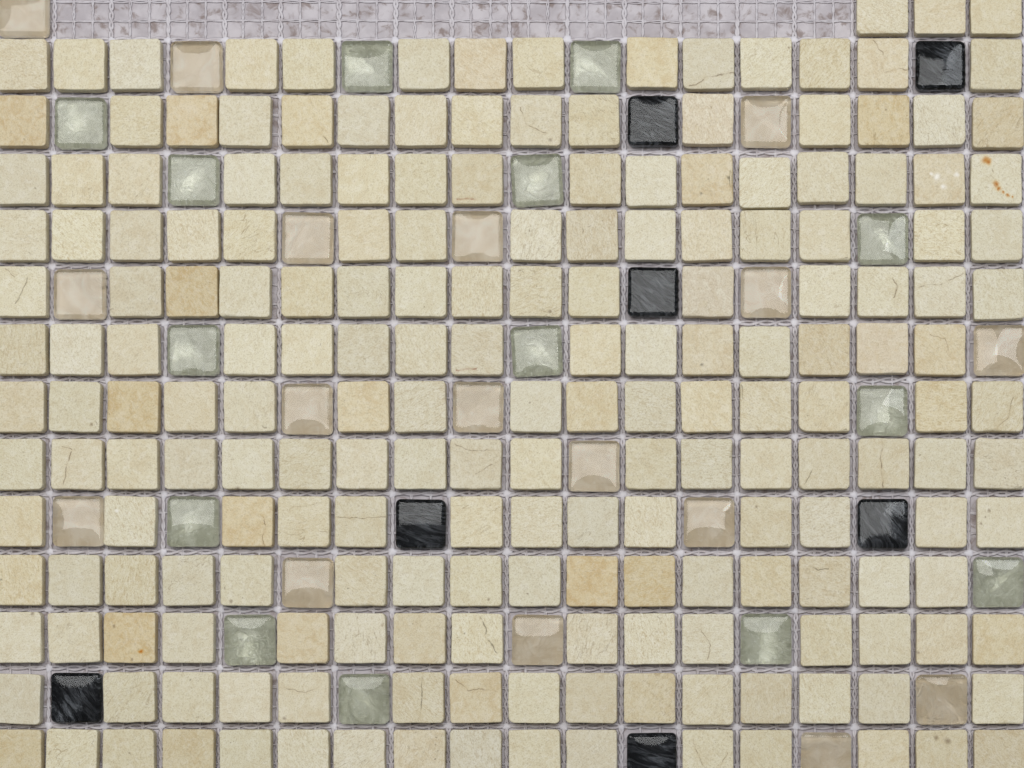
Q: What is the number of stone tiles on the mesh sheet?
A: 200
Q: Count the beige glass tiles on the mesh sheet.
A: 17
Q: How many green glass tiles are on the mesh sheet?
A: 14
